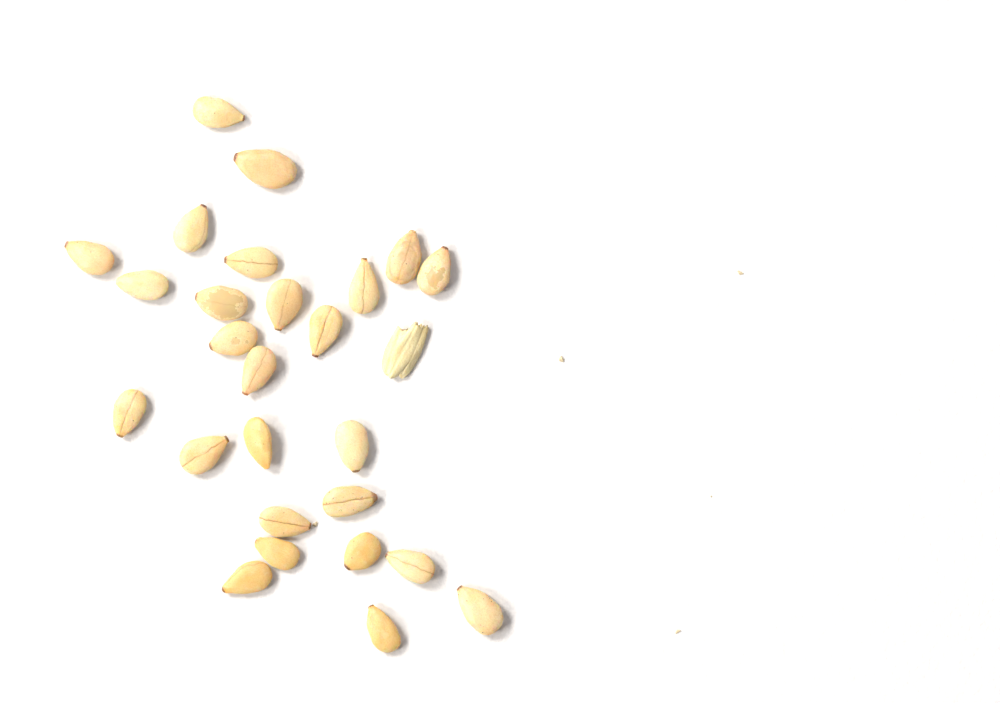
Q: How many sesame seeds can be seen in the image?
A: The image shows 27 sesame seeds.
